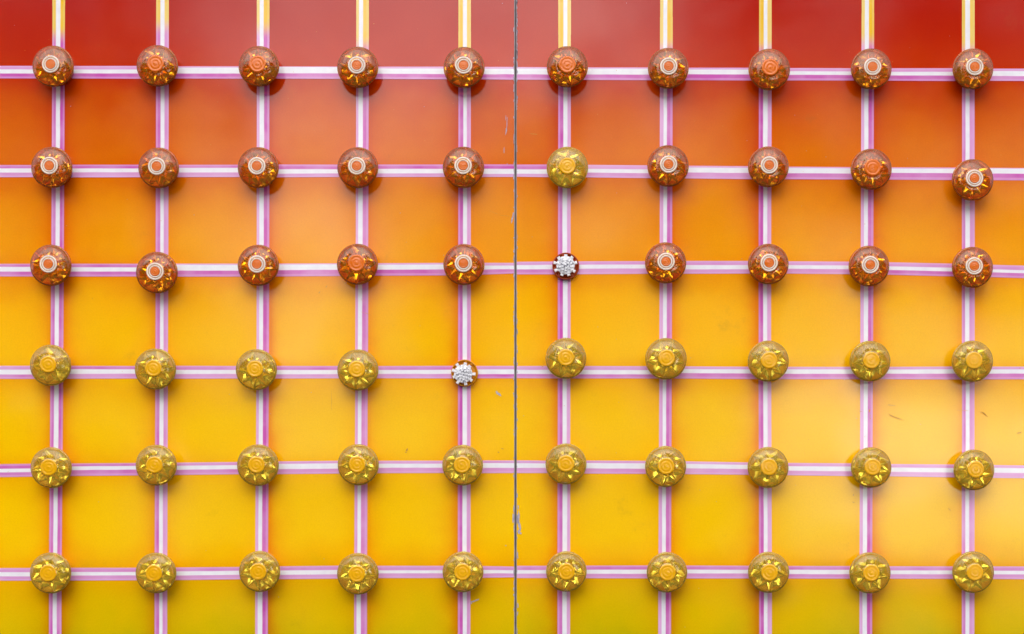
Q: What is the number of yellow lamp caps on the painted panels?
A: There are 30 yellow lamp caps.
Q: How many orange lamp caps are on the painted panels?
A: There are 28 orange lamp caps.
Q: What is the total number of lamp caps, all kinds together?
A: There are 58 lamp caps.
